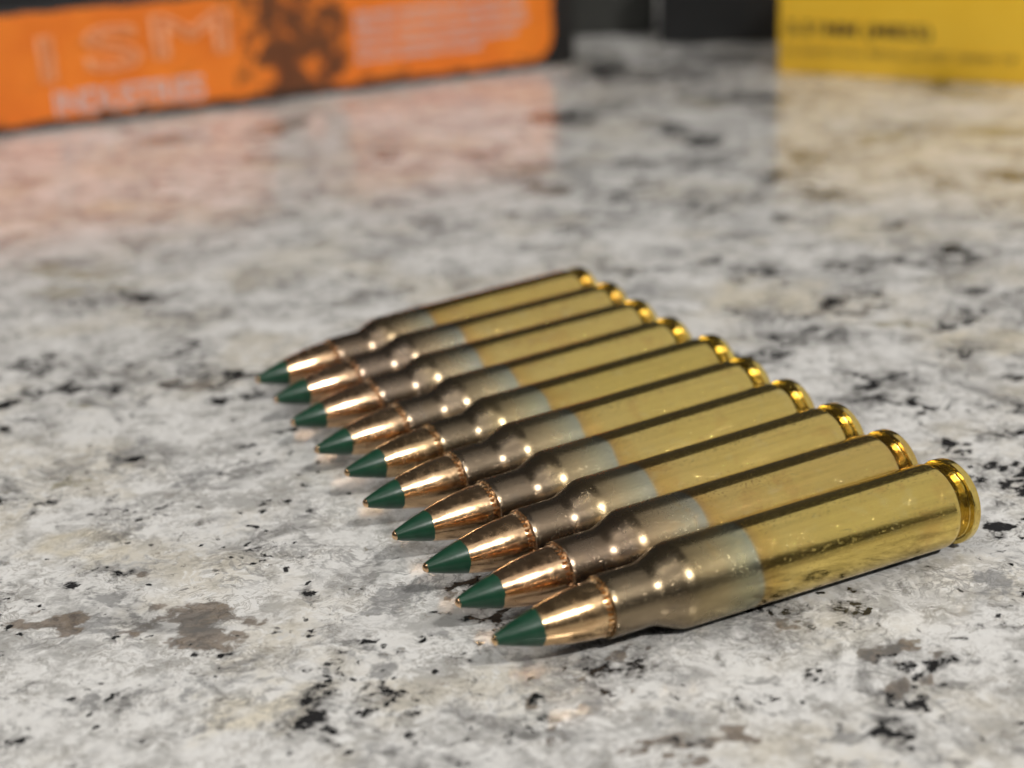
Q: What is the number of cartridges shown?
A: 10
